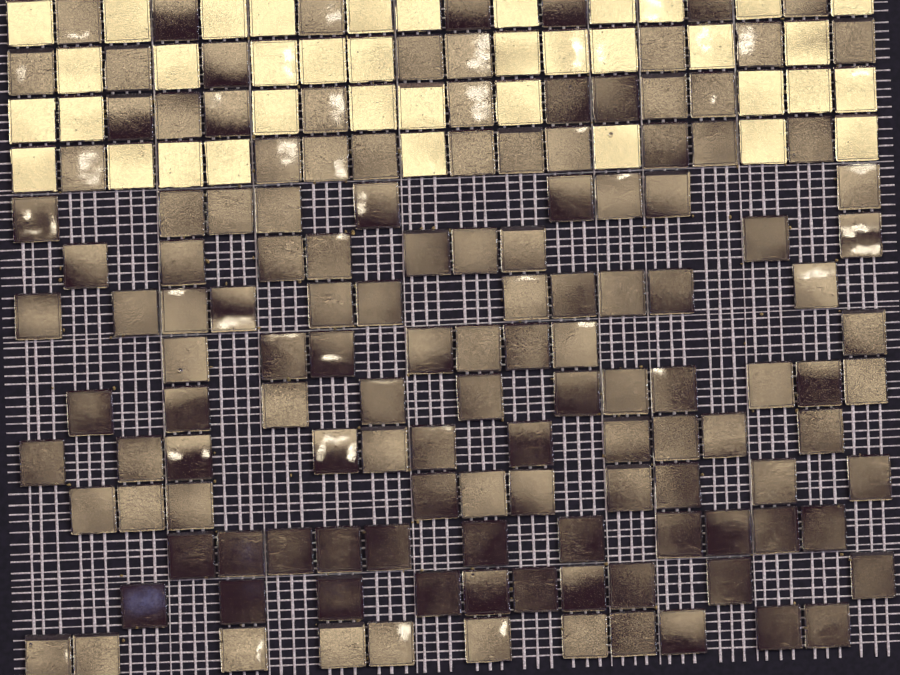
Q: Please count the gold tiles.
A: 38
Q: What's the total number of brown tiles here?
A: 135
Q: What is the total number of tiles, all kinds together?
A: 173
